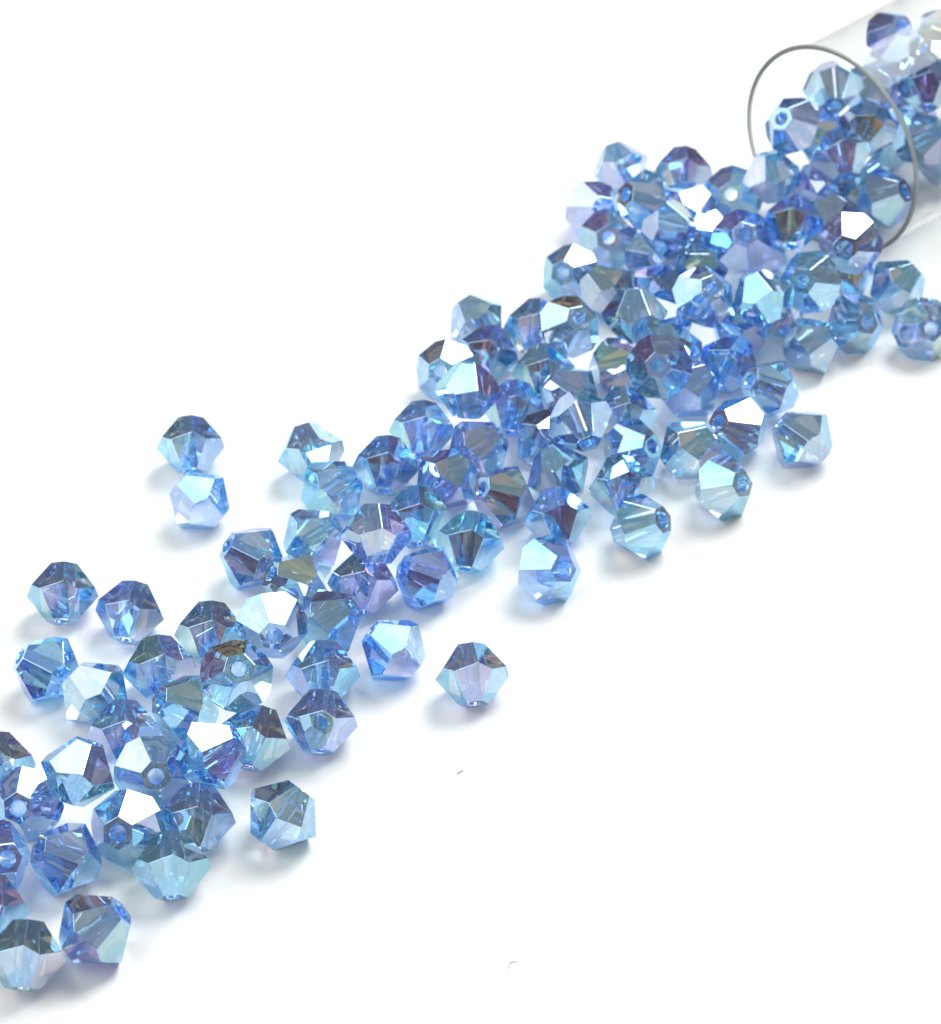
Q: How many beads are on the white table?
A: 125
